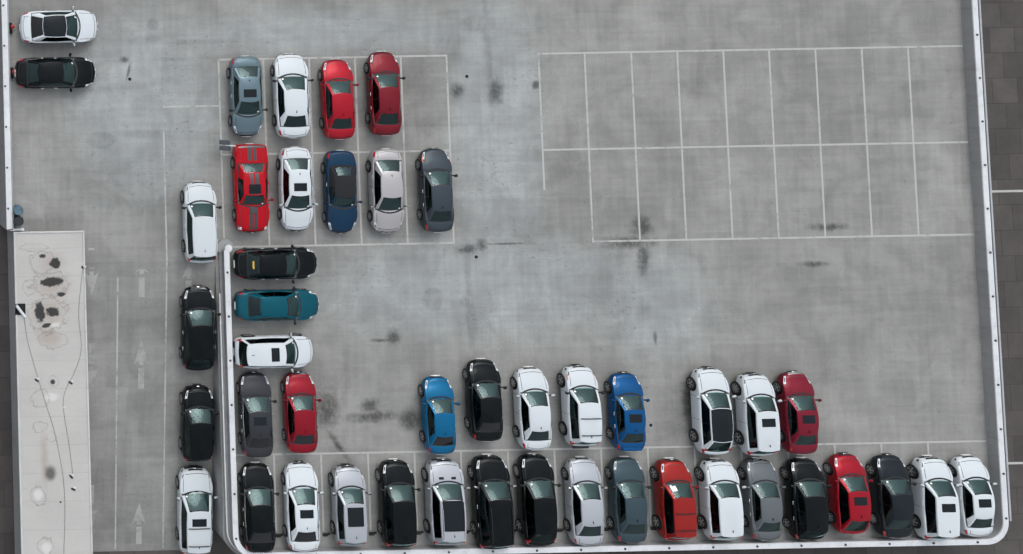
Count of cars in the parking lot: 45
